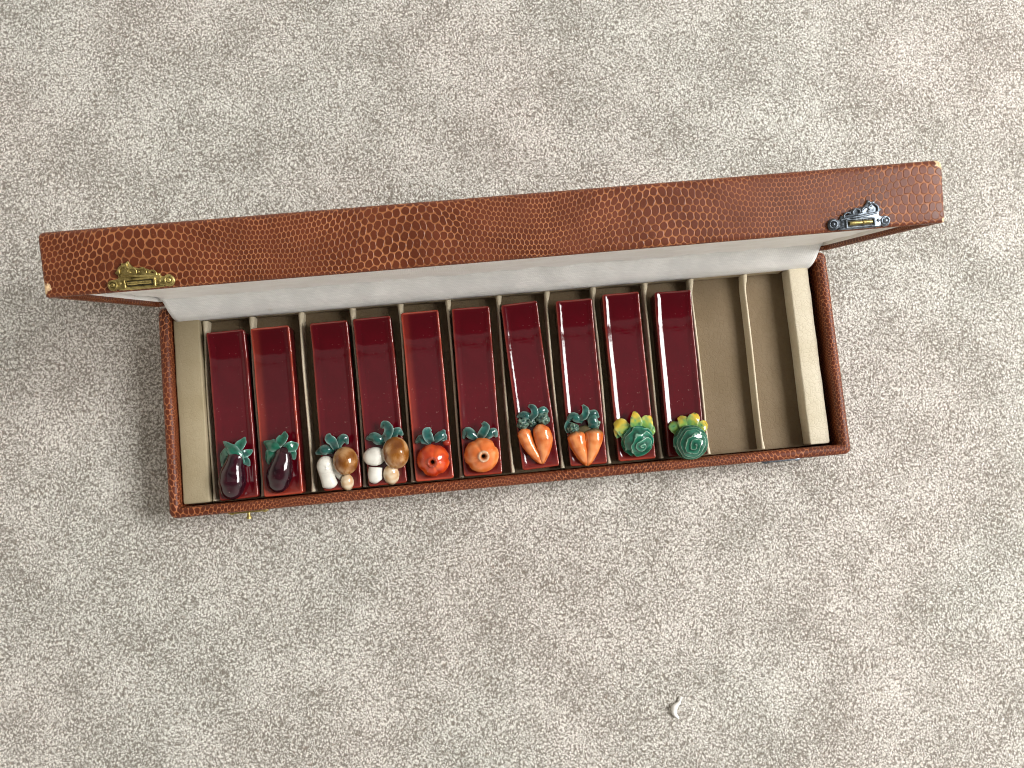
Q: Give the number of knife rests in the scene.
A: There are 10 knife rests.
